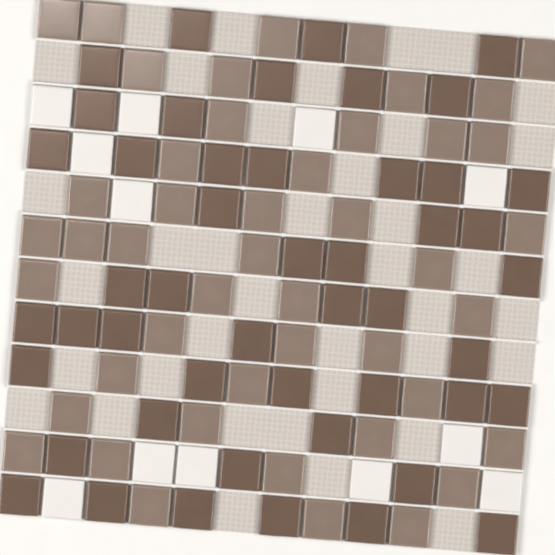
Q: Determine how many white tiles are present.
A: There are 12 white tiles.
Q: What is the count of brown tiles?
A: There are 48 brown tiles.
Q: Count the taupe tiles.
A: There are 46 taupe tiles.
